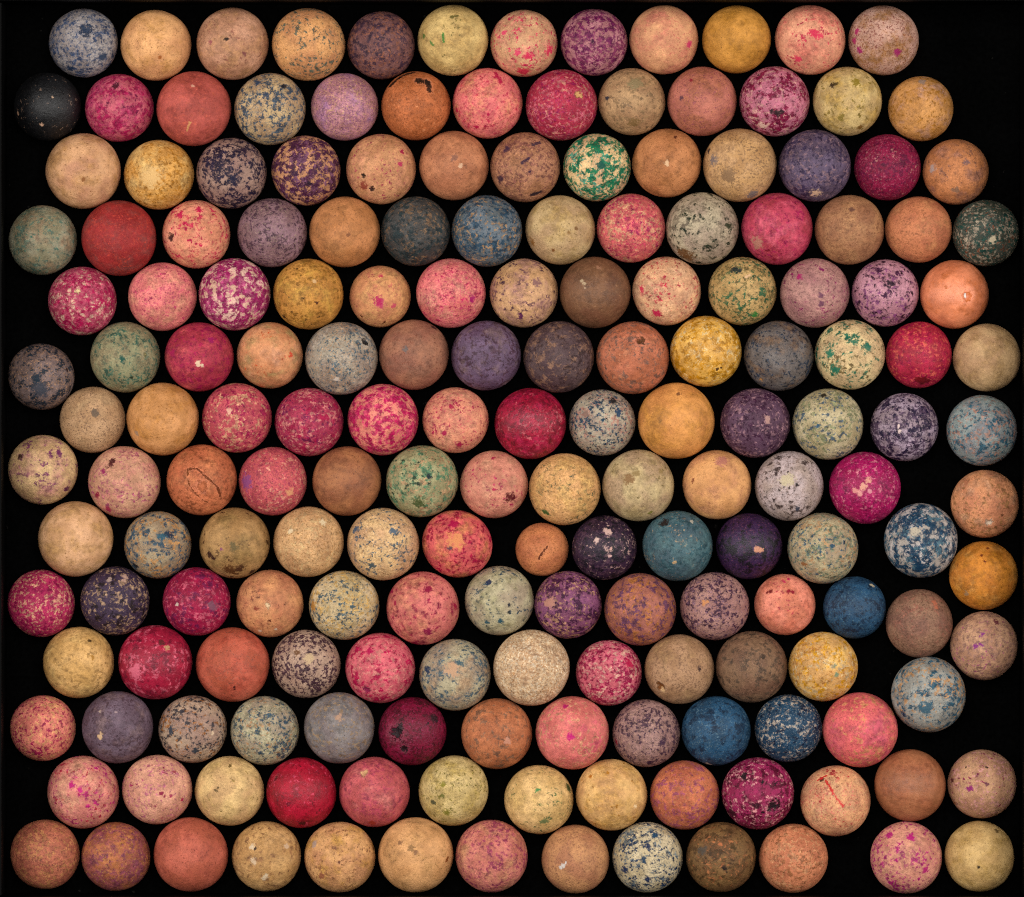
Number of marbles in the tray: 182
